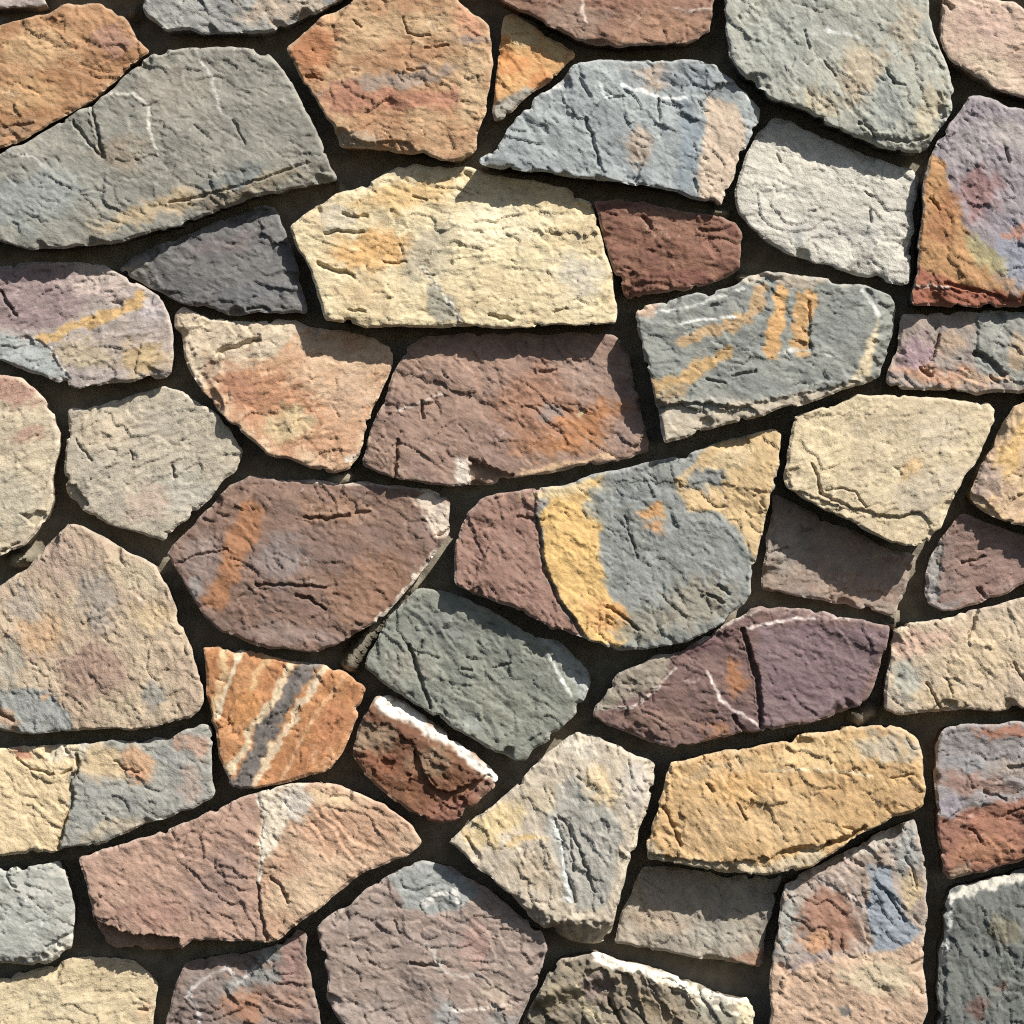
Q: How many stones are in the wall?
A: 47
